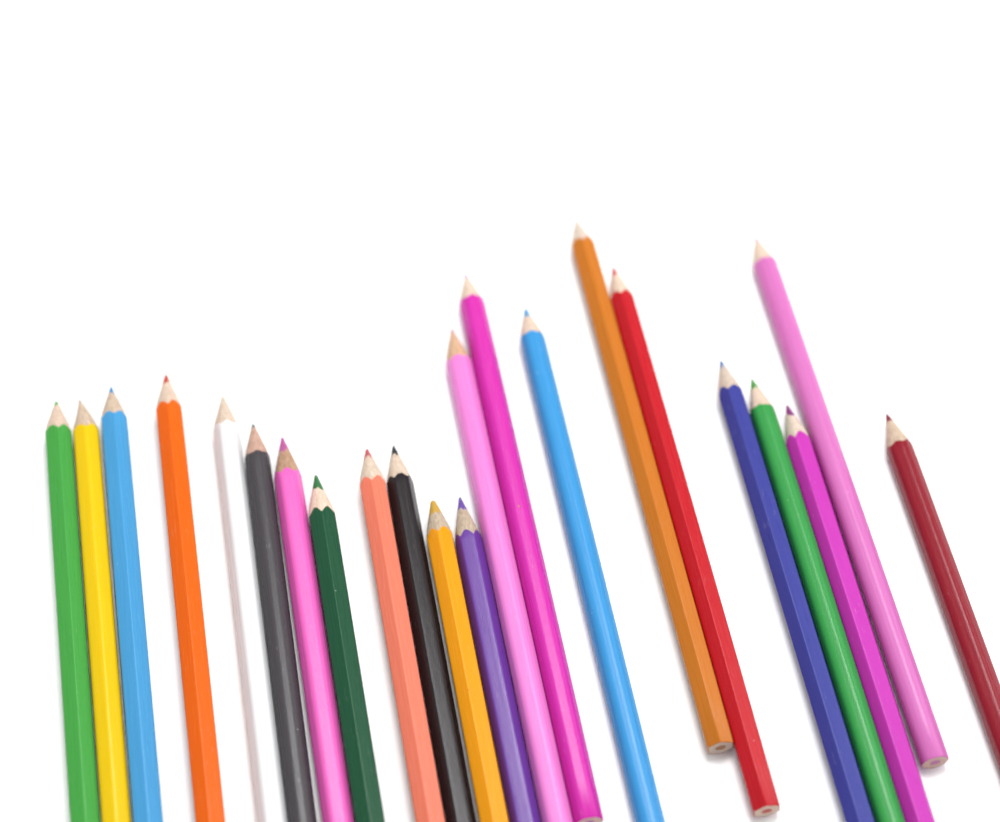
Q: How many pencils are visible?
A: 22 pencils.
